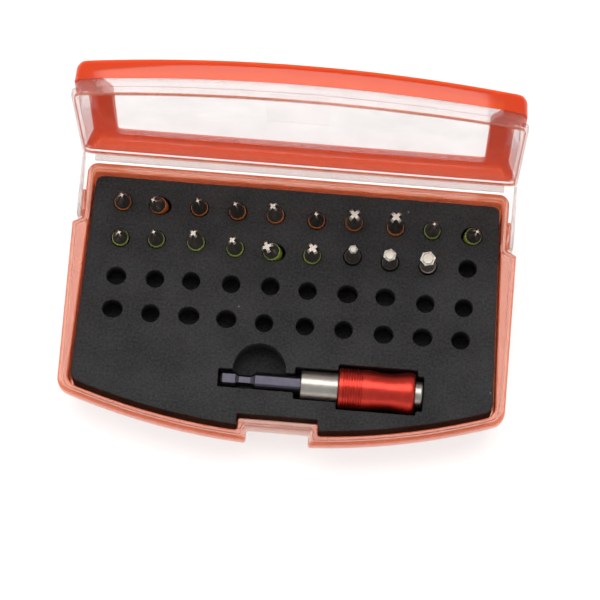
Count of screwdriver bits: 19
